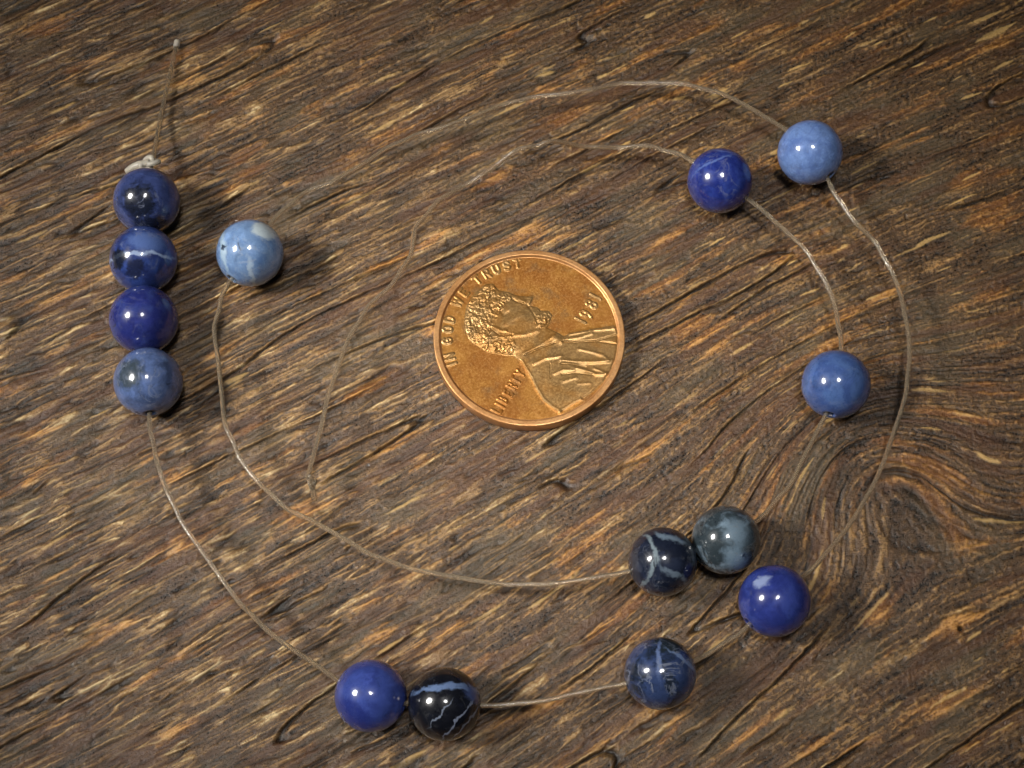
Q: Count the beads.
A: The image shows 14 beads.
